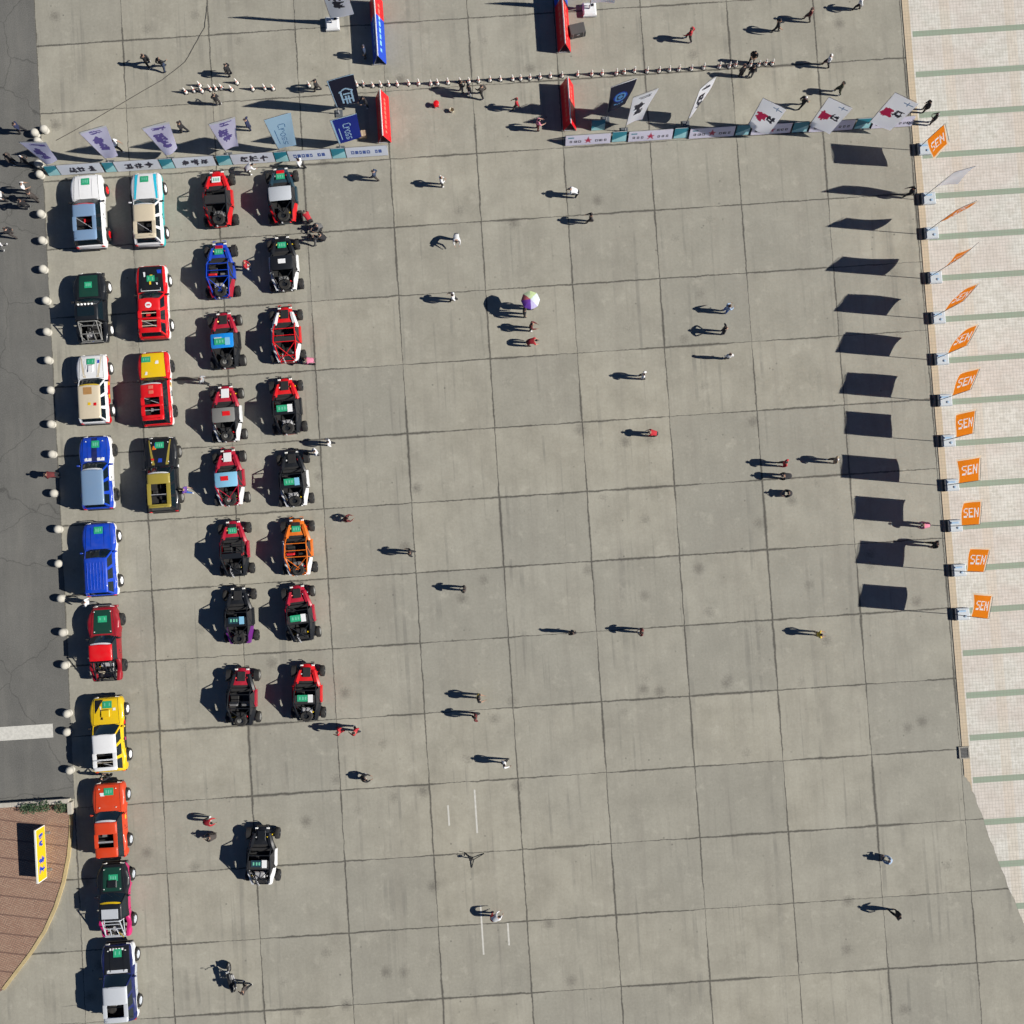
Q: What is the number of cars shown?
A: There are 14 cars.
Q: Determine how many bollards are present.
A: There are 23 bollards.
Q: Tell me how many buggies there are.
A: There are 17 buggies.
